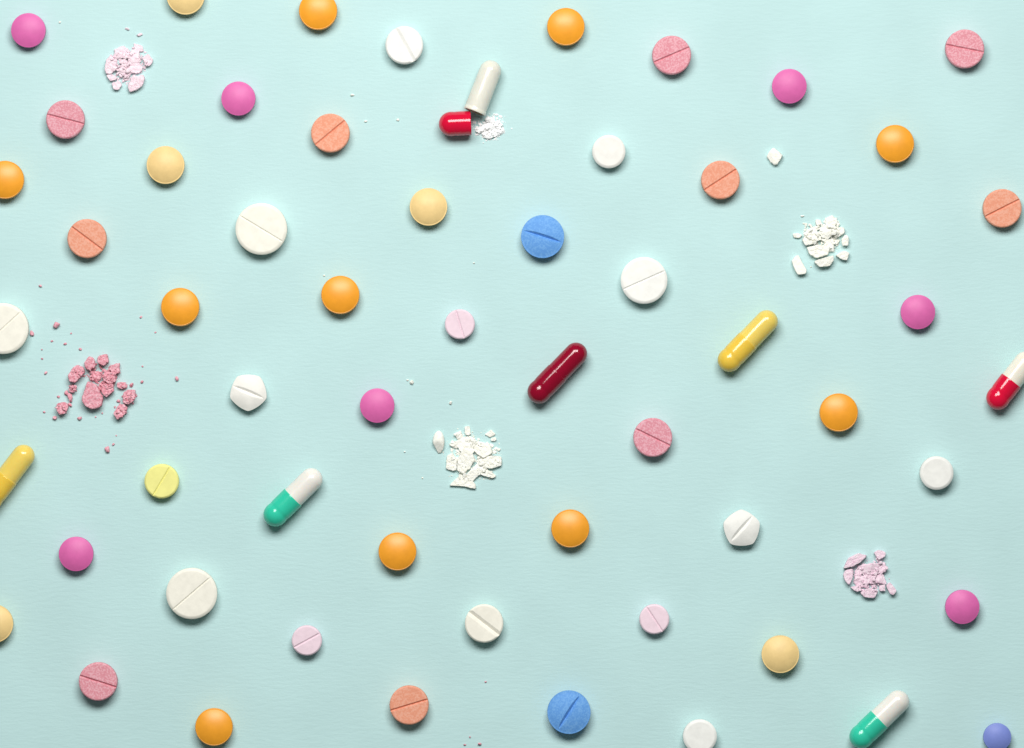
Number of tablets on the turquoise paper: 50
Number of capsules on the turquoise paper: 7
